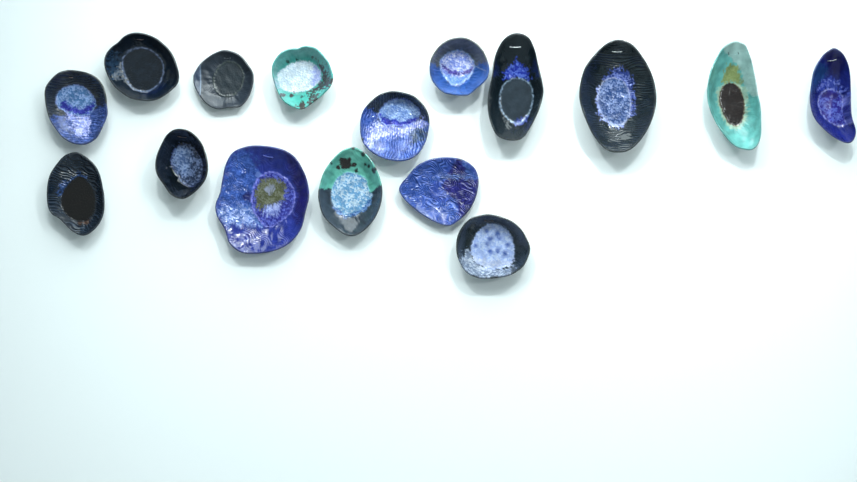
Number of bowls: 16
